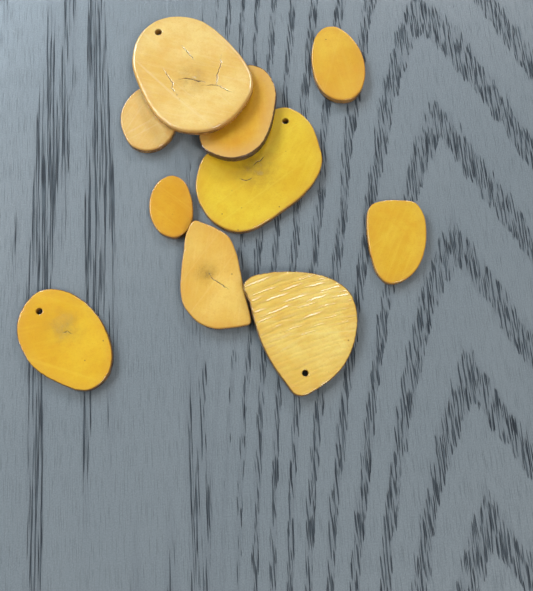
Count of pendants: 10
